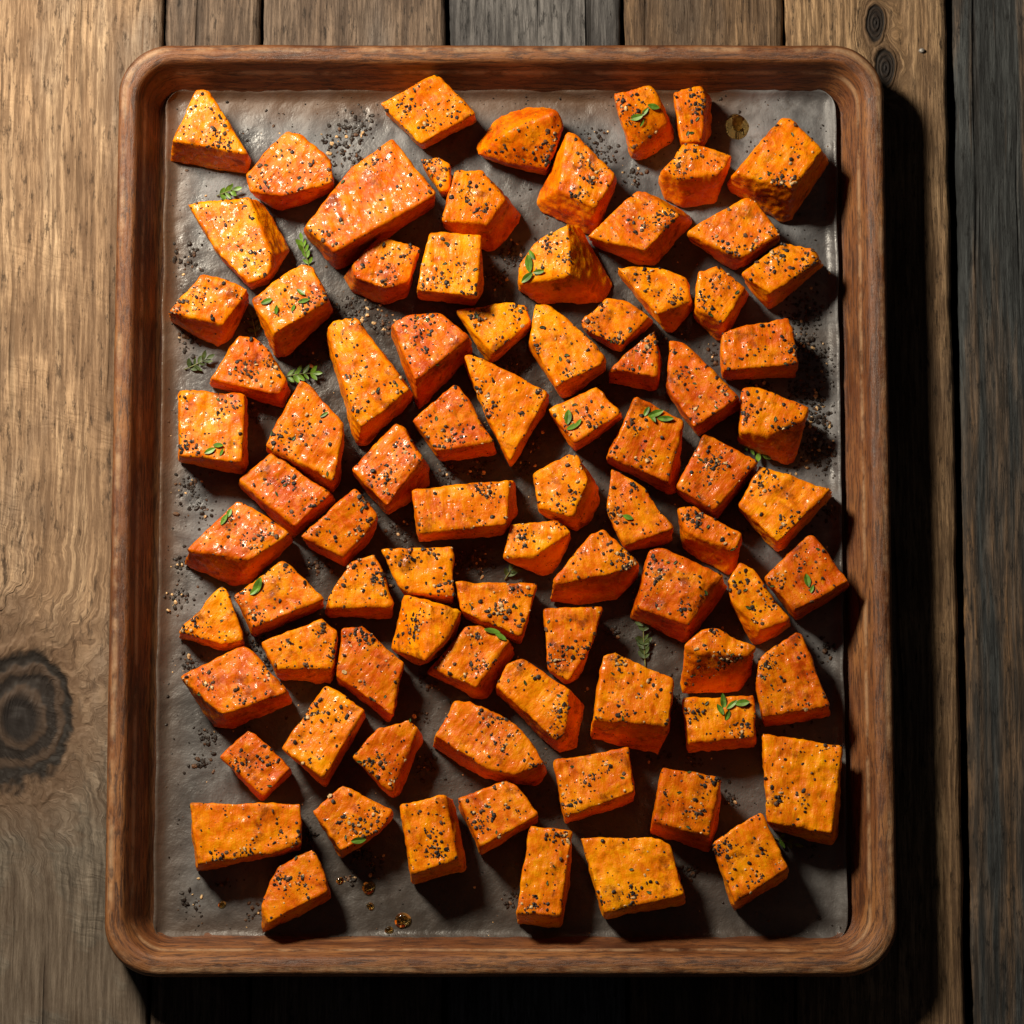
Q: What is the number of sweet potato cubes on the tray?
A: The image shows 85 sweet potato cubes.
